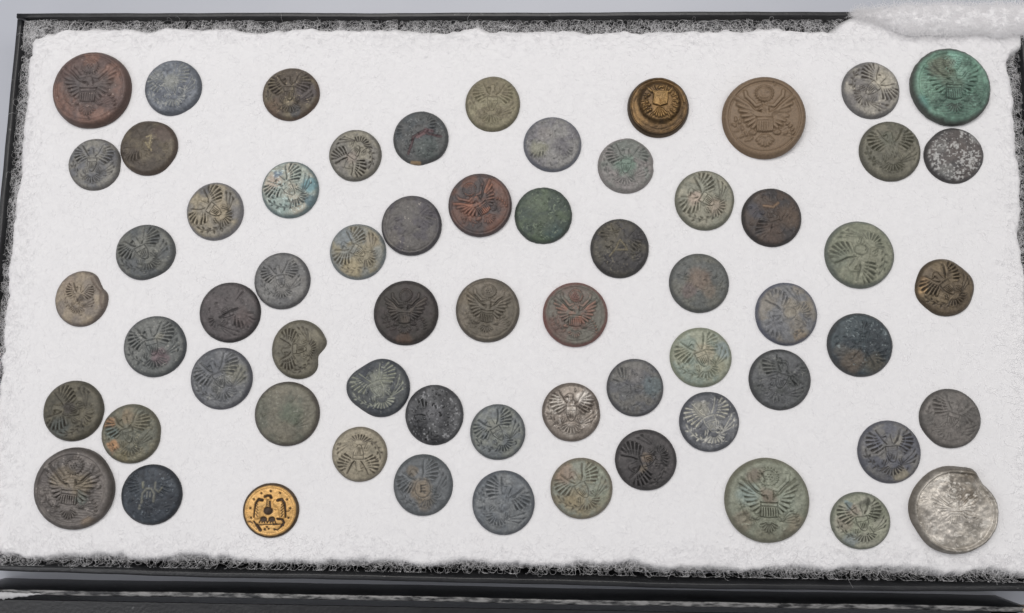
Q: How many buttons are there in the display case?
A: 64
